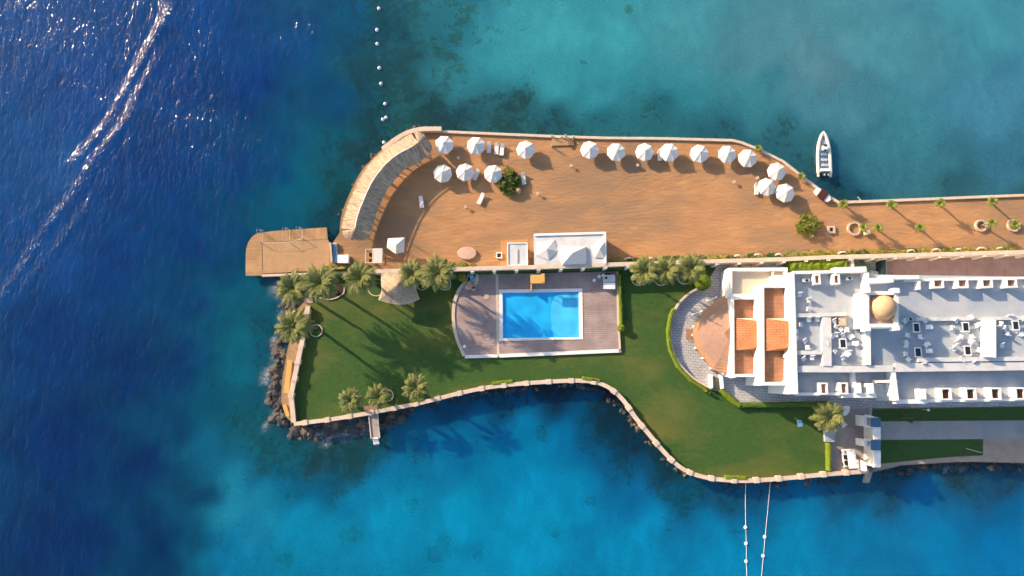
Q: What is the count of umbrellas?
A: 16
